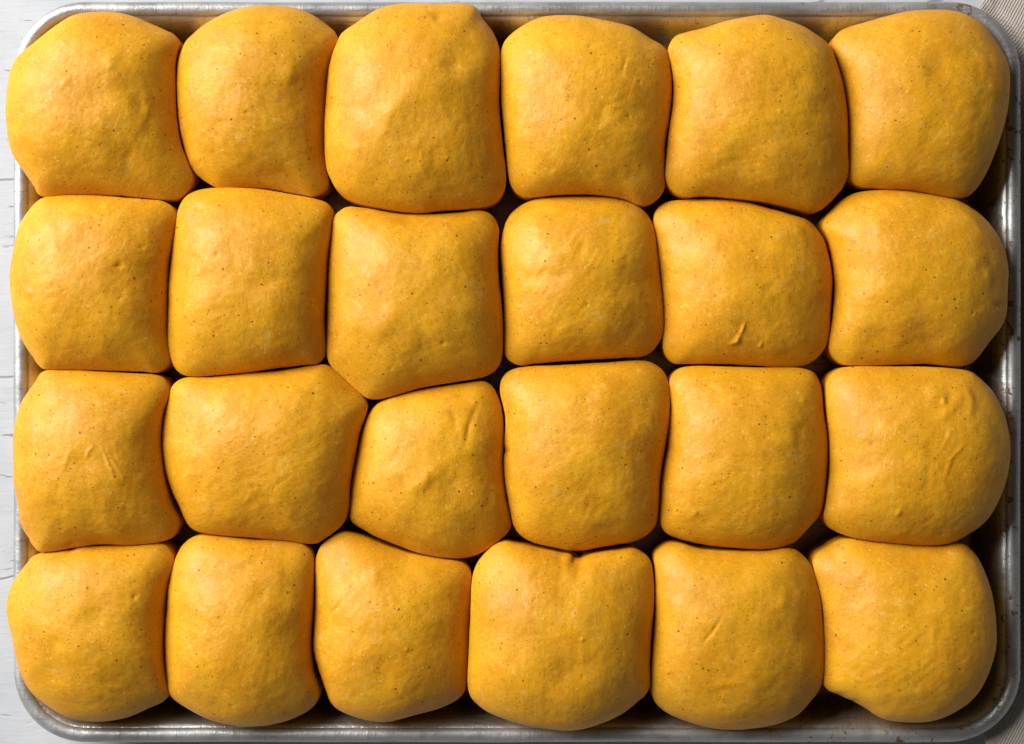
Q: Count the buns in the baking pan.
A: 24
